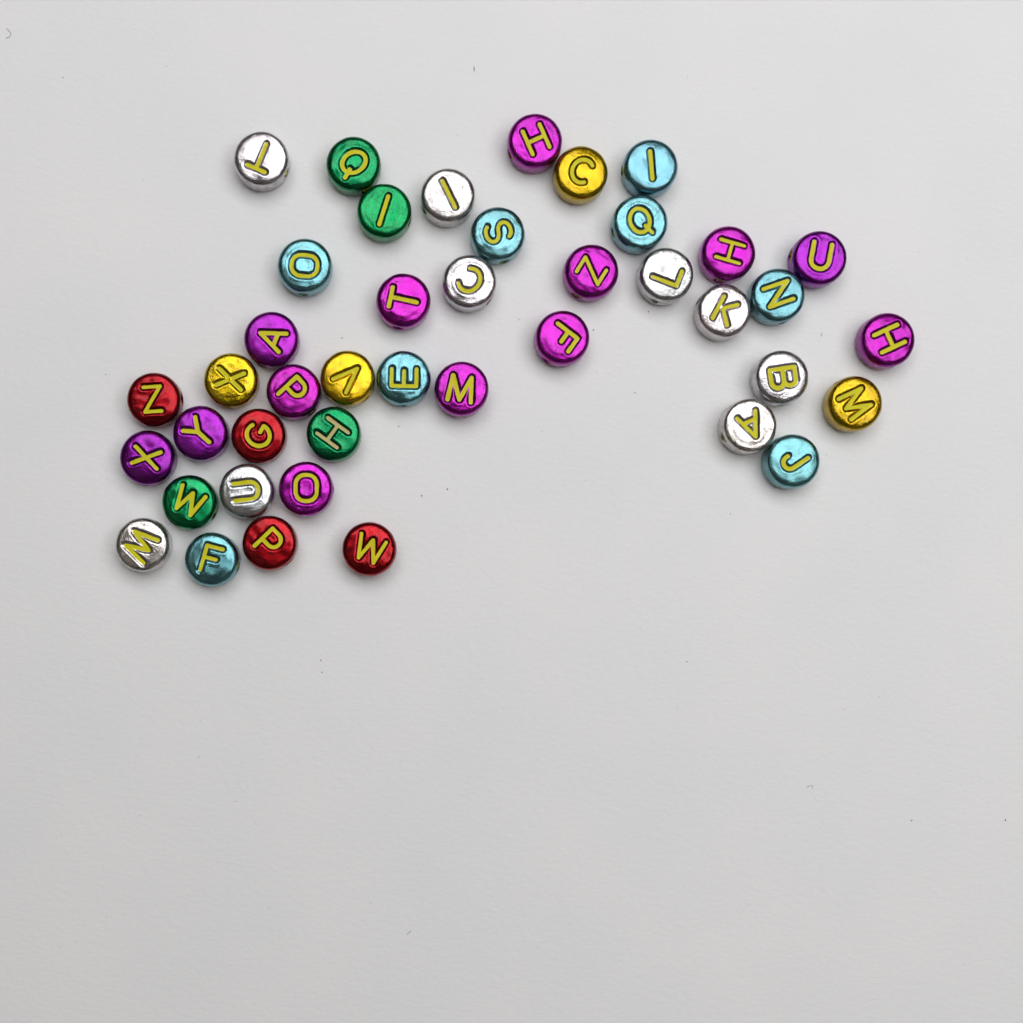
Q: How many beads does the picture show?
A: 42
